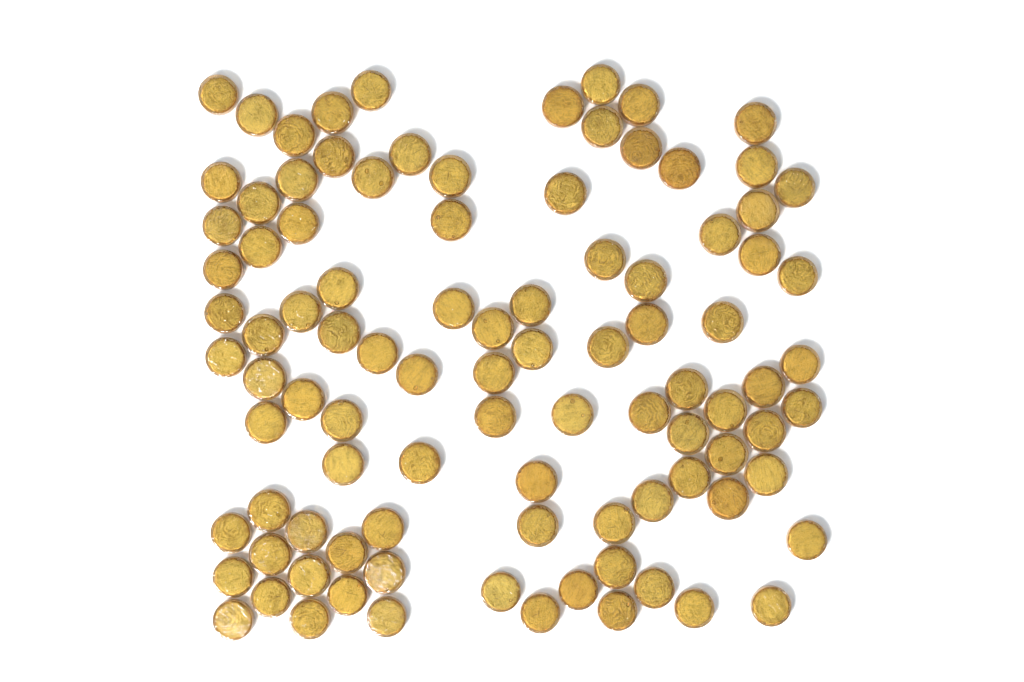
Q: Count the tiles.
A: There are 96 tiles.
